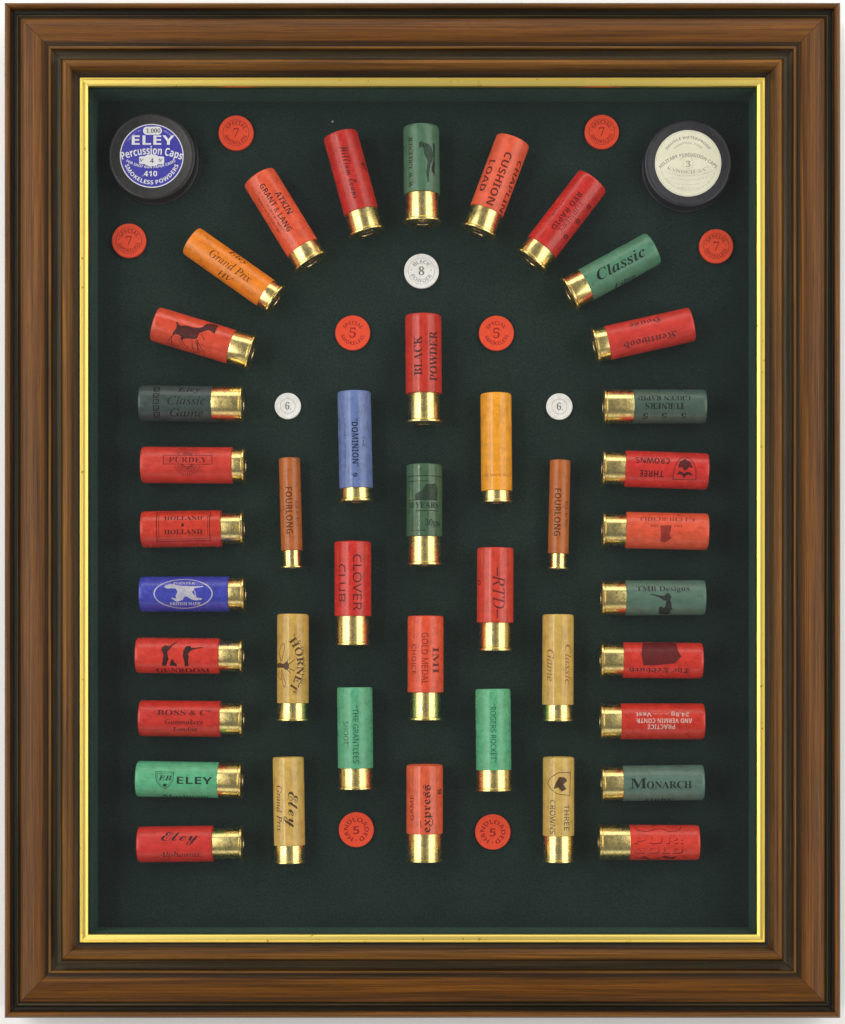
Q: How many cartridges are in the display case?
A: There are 41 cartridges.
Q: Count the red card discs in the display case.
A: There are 8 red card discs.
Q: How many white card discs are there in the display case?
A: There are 3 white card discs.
